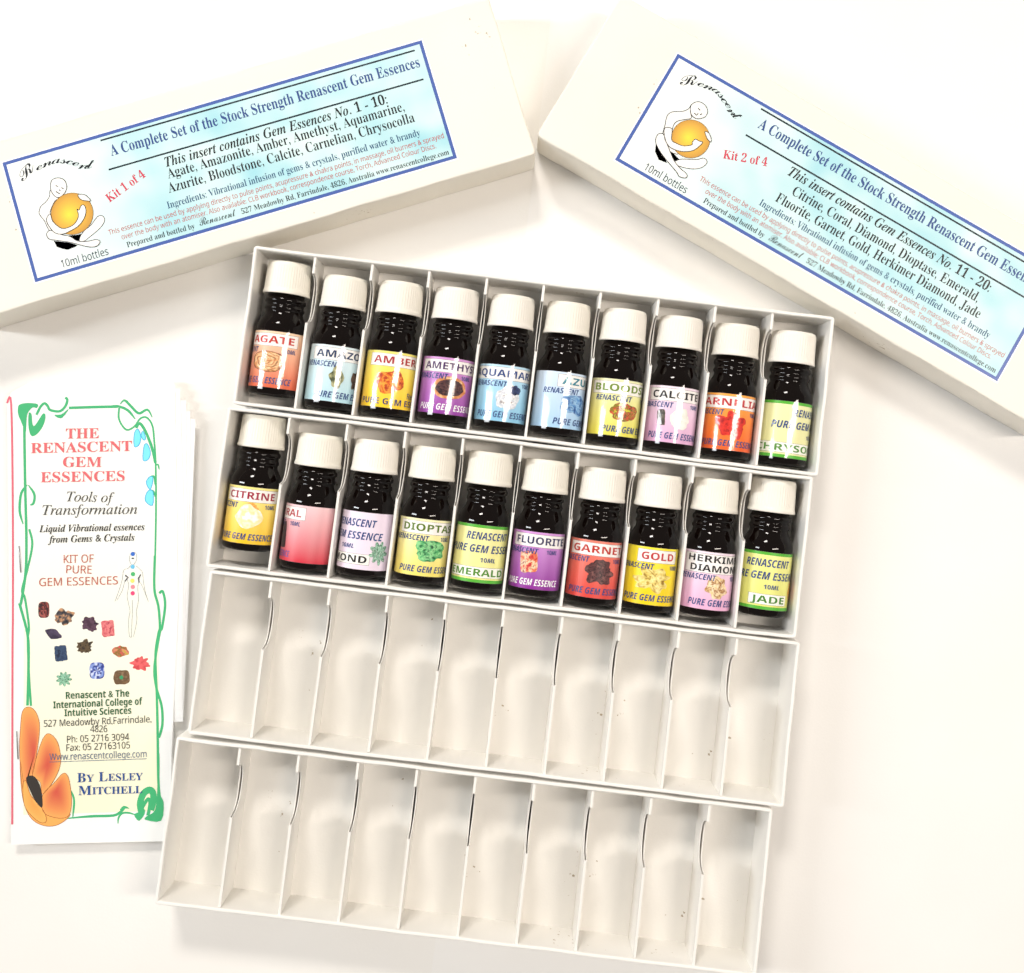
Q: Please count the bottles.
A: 20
